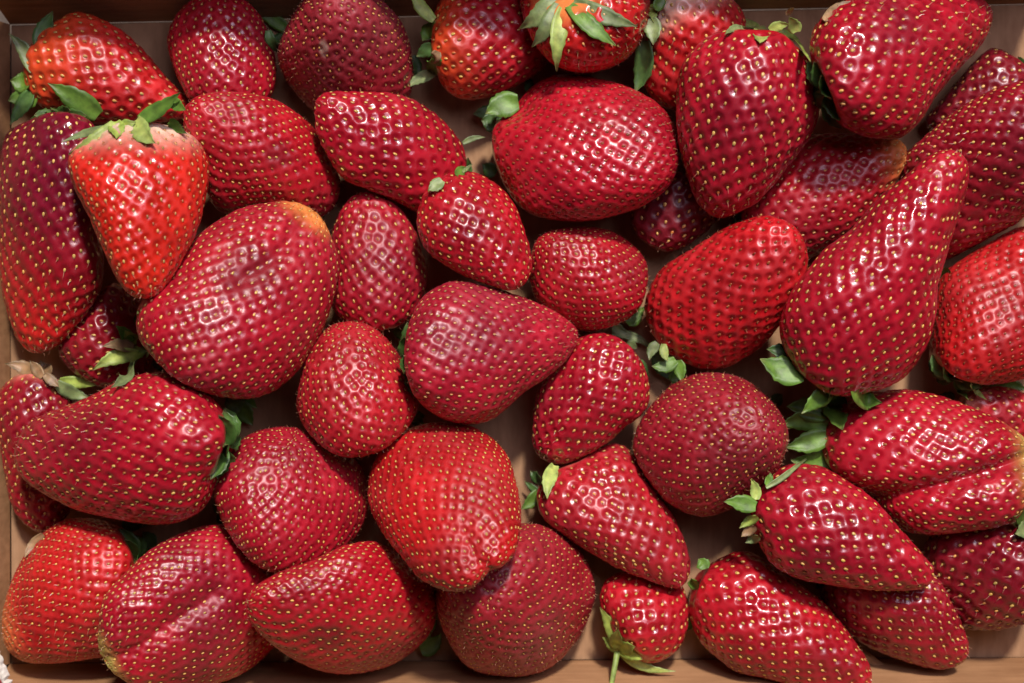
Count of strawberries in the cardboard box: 45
